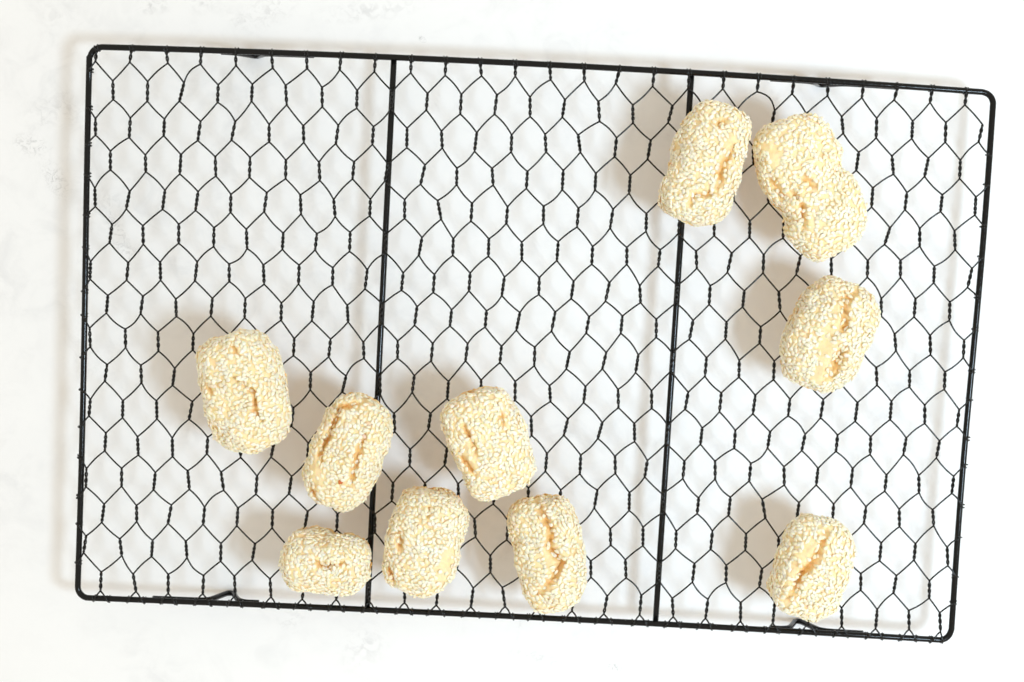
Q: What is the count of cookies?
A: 10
